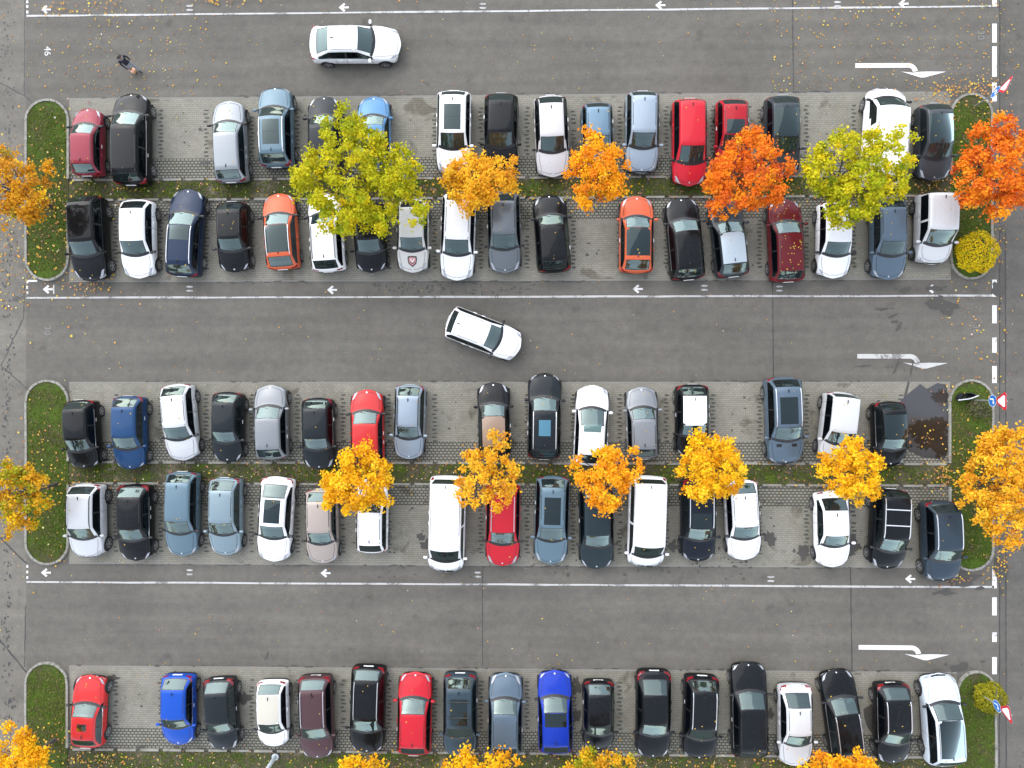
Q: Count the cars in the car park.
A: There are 87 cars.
